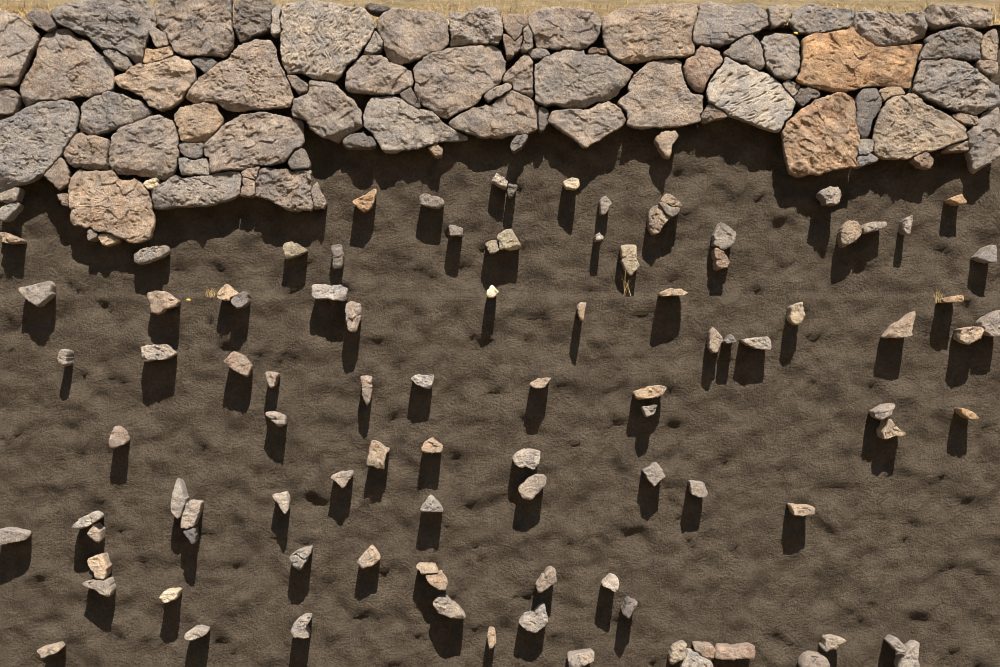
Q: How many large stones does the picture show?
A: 45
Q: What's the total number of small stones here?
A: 145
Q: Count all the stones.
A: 190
